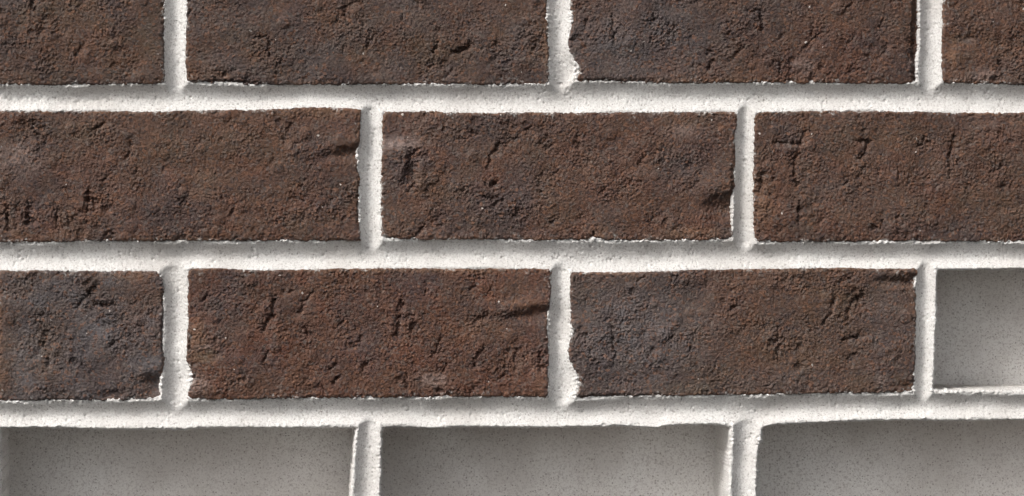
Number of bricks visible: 10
